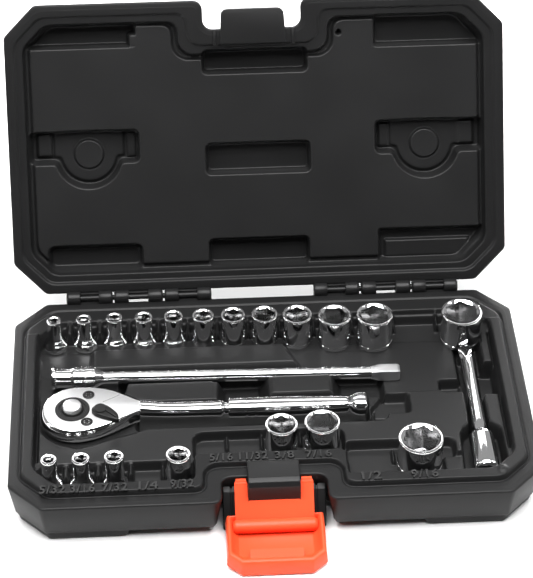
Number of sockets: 19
